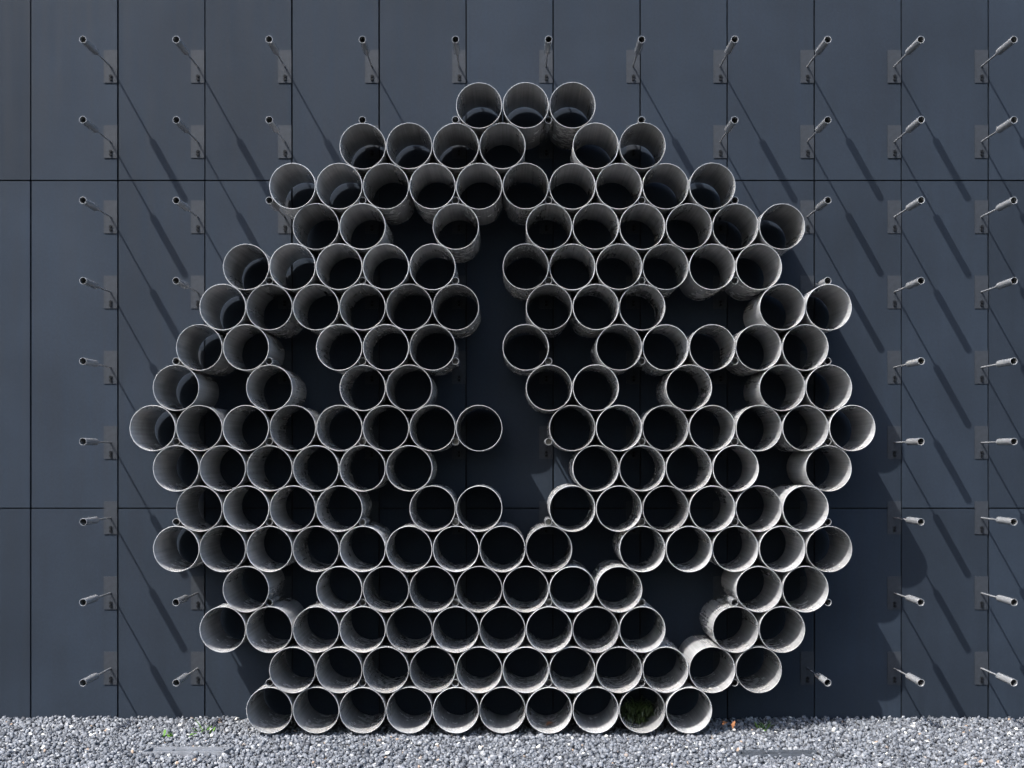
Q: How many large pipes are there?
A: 165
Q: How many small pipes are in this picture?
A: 99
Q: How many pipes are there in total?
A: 264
